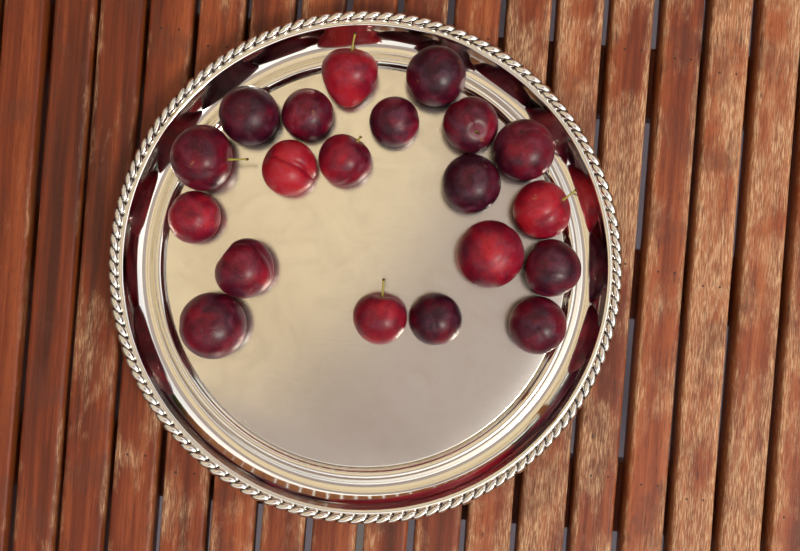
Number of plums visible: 20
